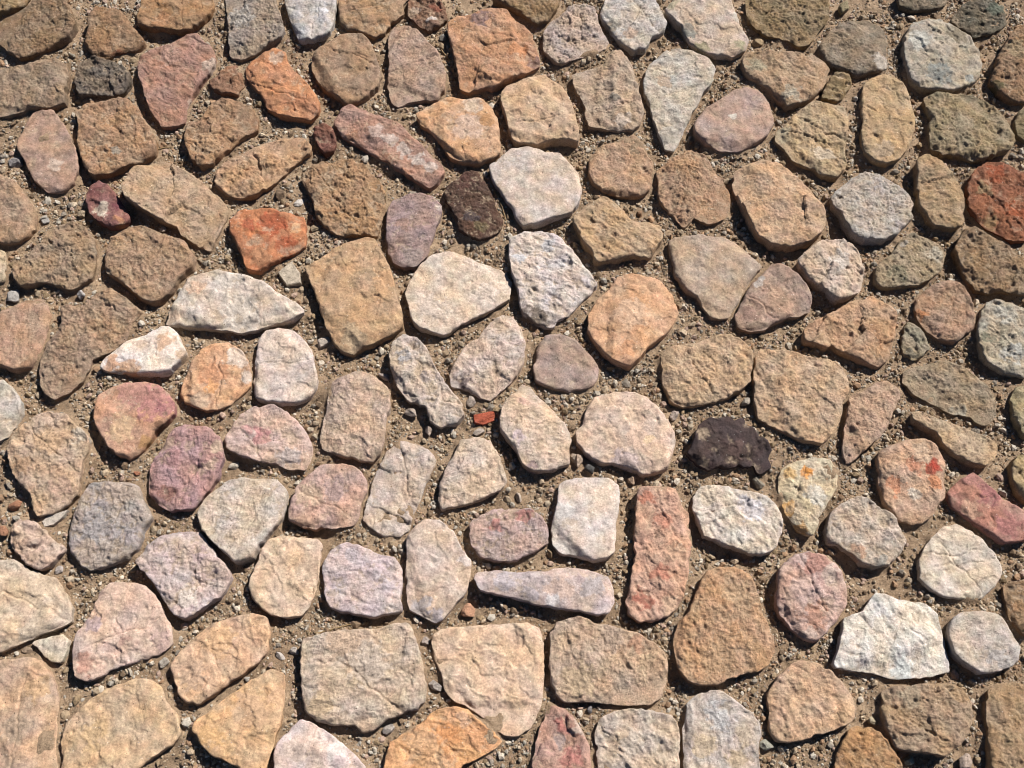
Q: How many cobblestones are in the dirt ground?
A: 143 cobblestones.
